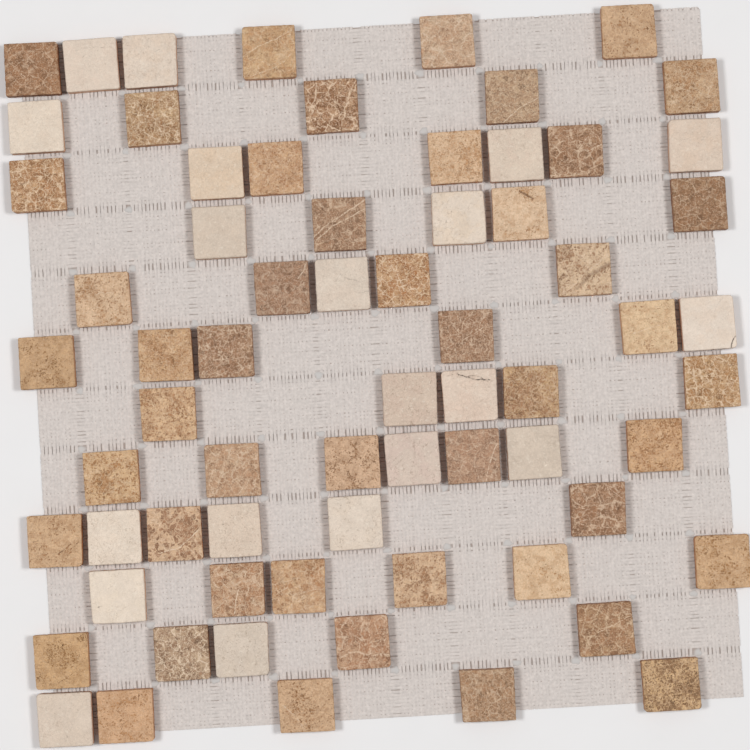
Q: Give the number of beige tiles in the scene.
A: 20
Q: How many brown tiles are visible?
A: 48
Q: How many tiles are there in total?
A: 68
